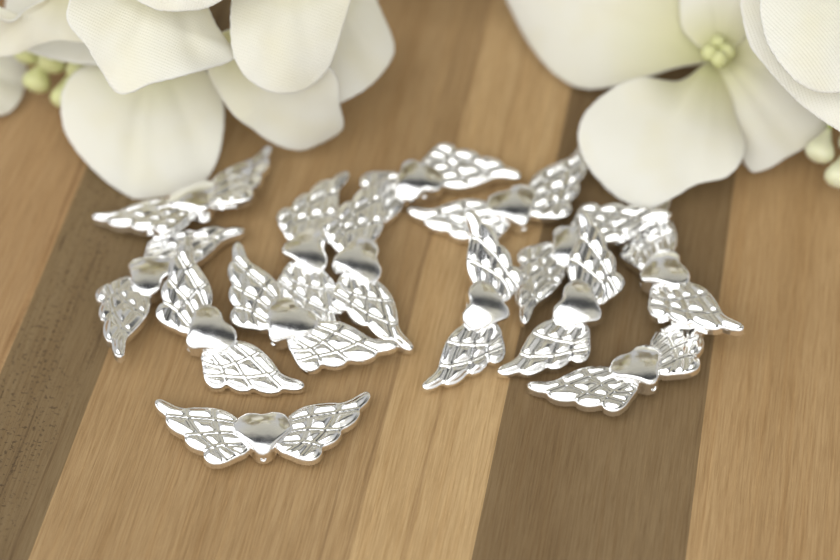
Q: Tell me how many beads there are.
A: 14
